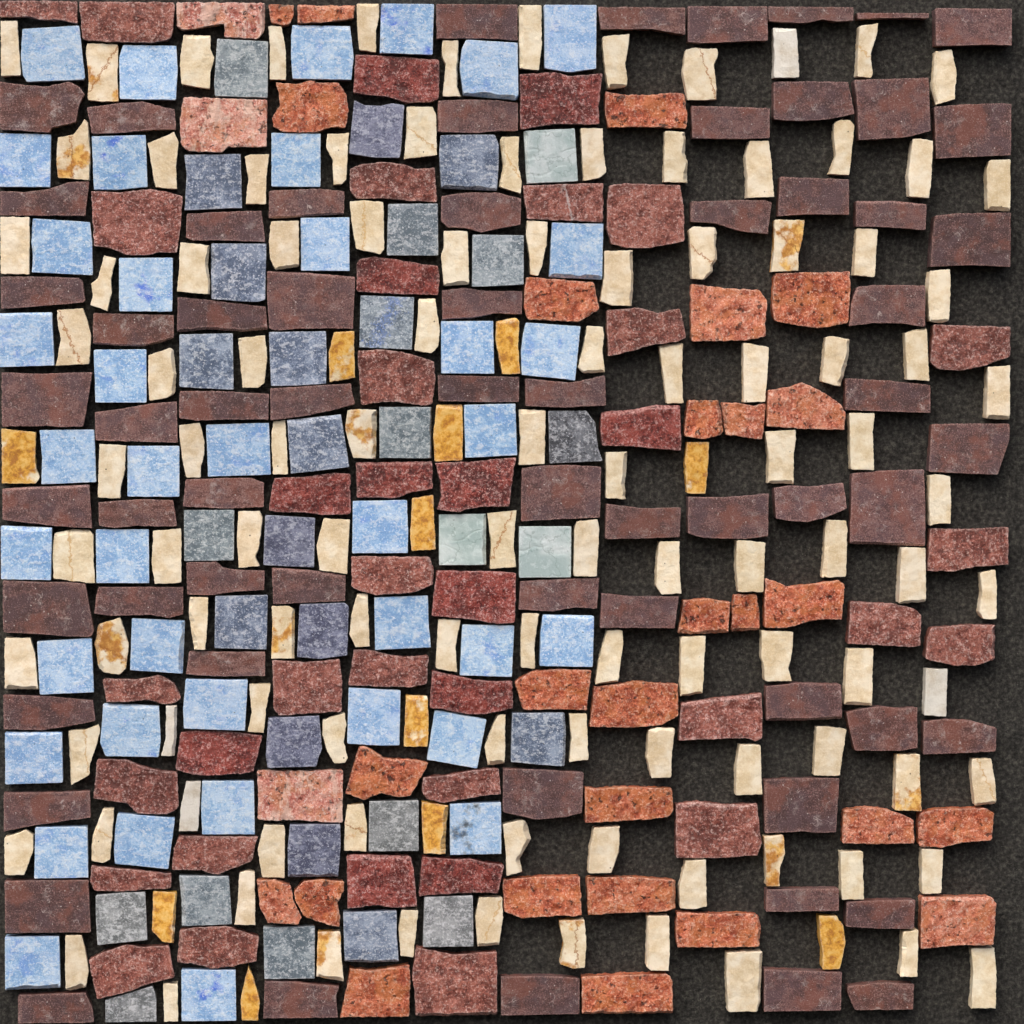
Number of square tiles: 70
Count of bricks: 132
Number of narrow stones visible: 122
